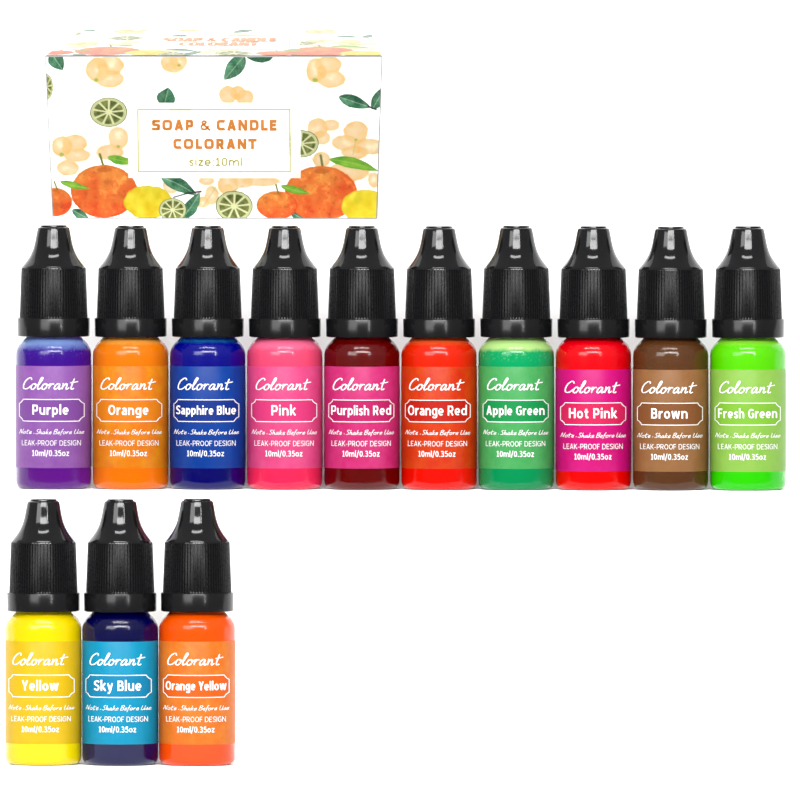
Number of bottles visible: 13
